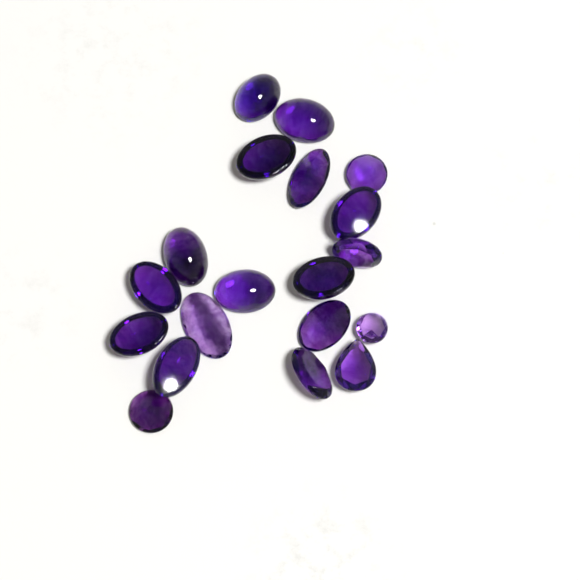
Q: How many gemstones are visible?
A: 19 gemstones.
